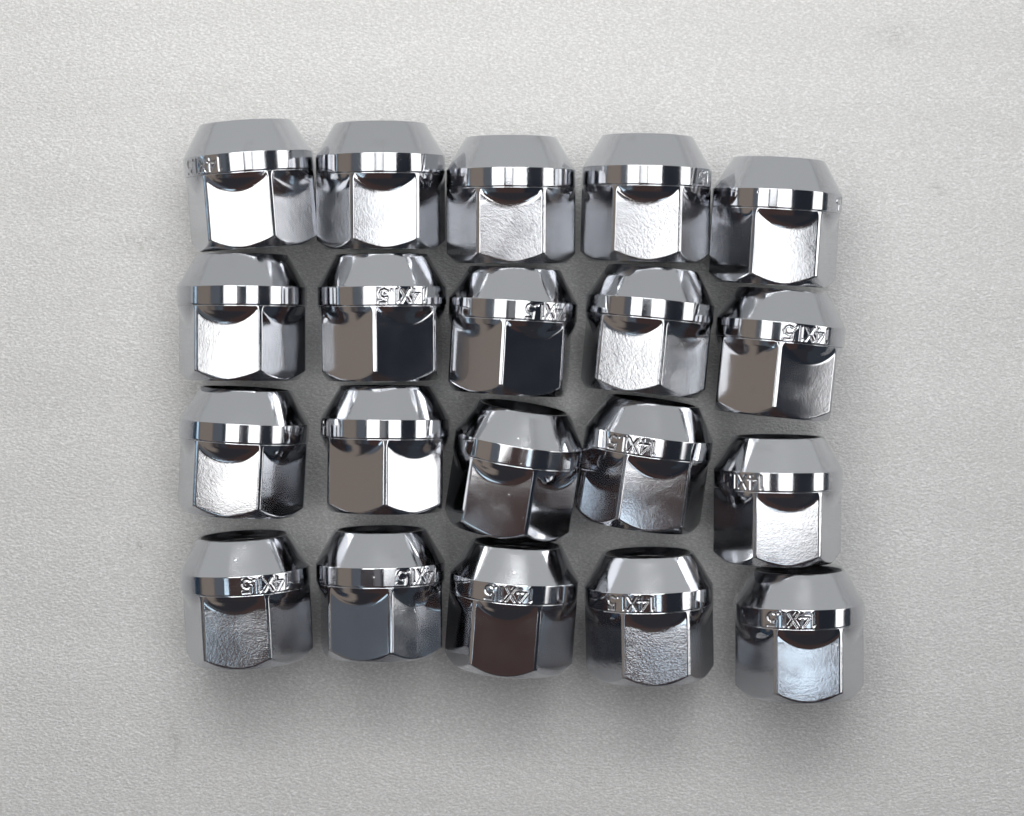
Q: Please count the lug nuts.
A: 20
